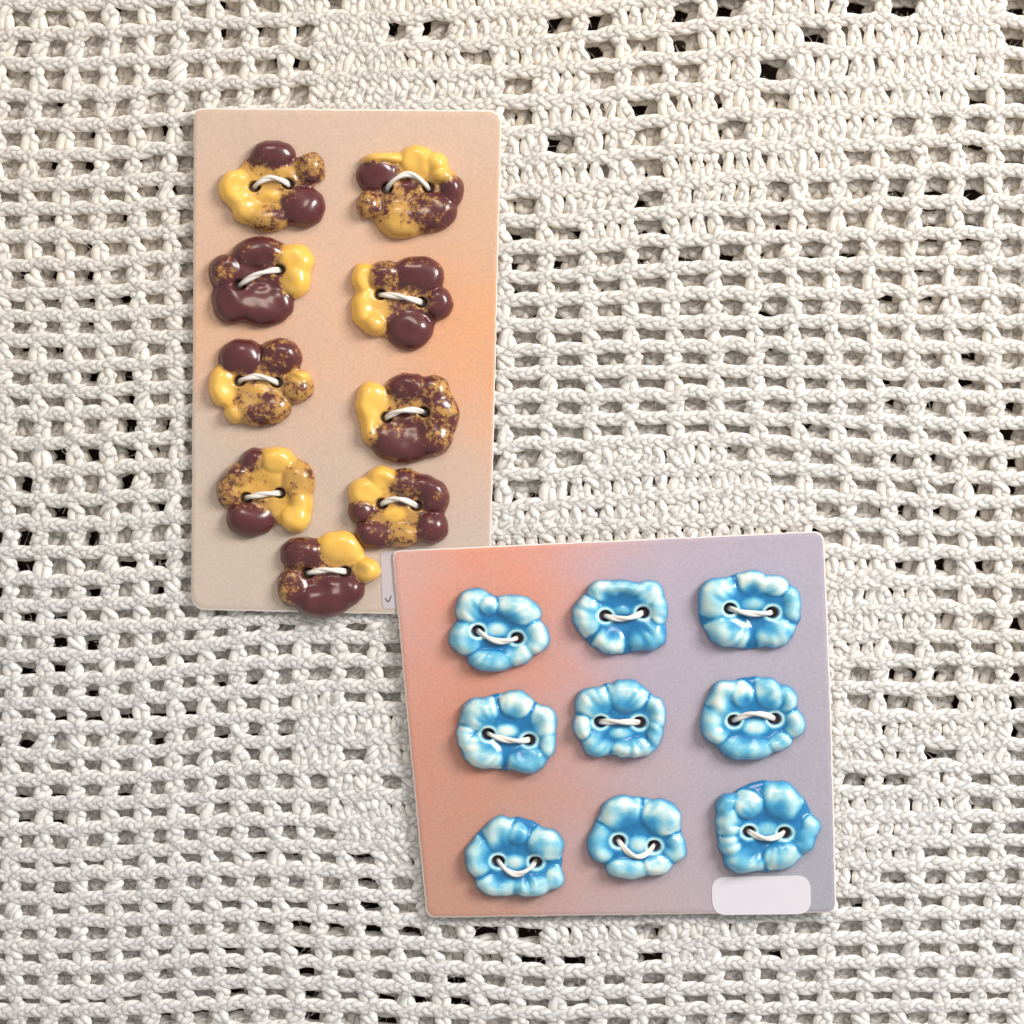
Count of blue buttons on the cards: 9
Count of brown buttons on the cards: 9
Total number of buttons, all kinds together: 18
